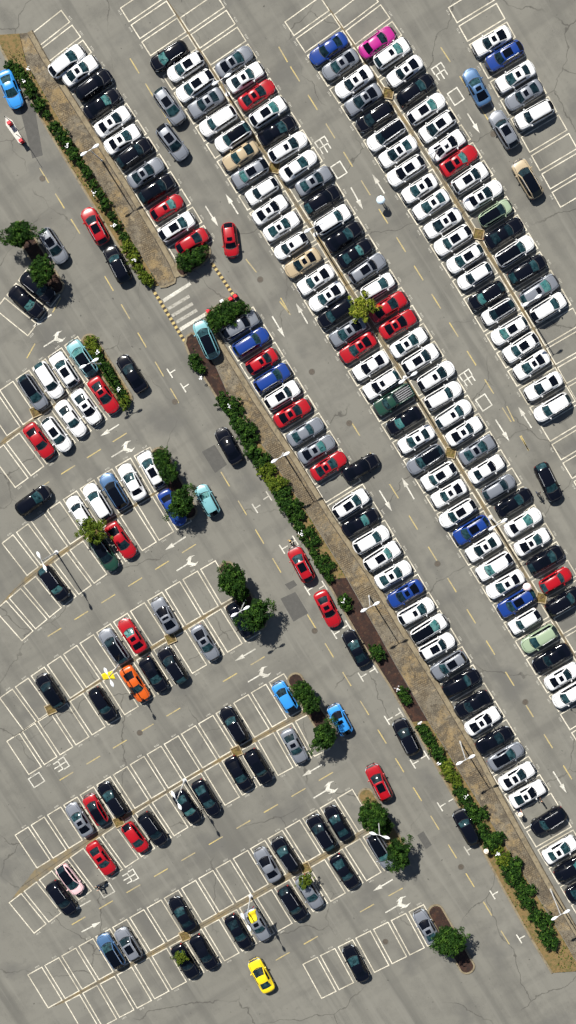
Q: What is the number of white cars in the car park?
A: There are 91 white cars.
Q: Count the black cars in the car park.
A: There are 62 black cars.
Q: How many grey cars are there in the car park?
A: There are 35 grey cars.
